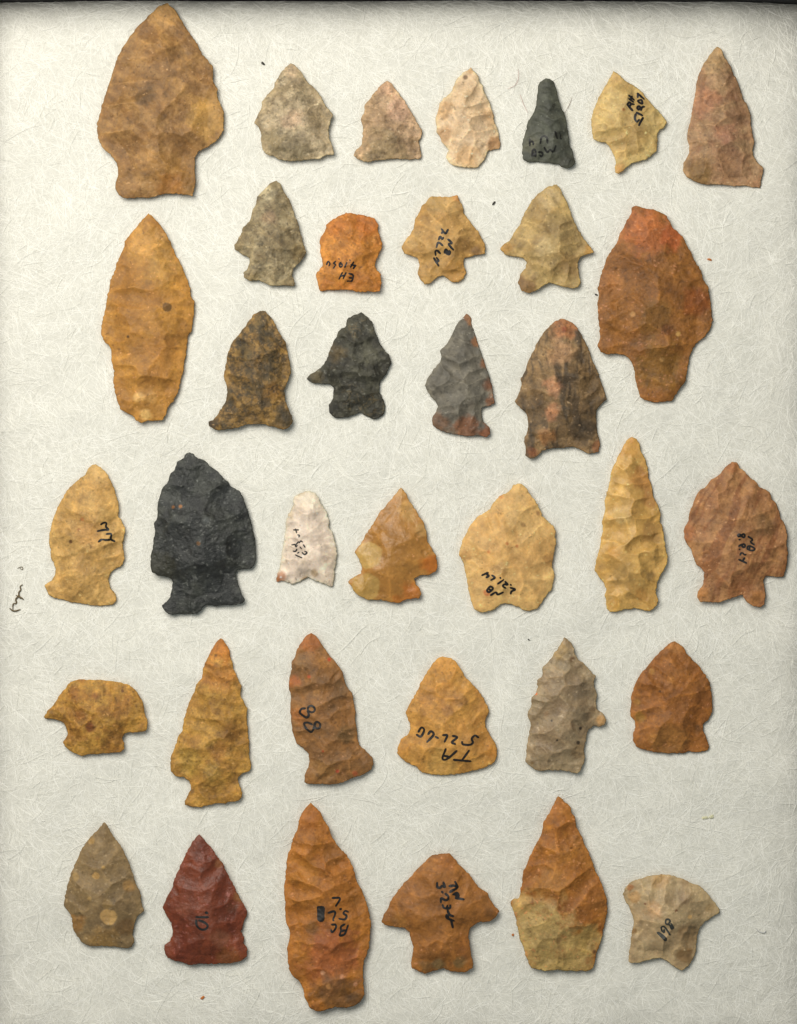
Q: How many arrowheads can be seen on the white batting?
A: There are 36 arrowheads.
